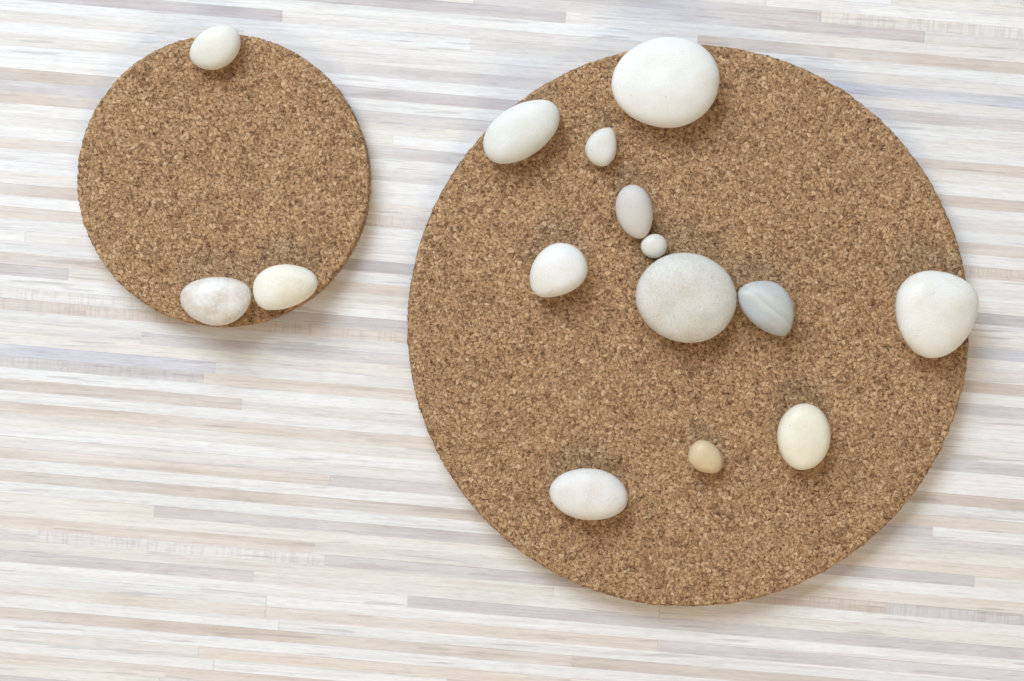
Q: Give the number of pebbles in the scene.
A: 15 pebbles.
